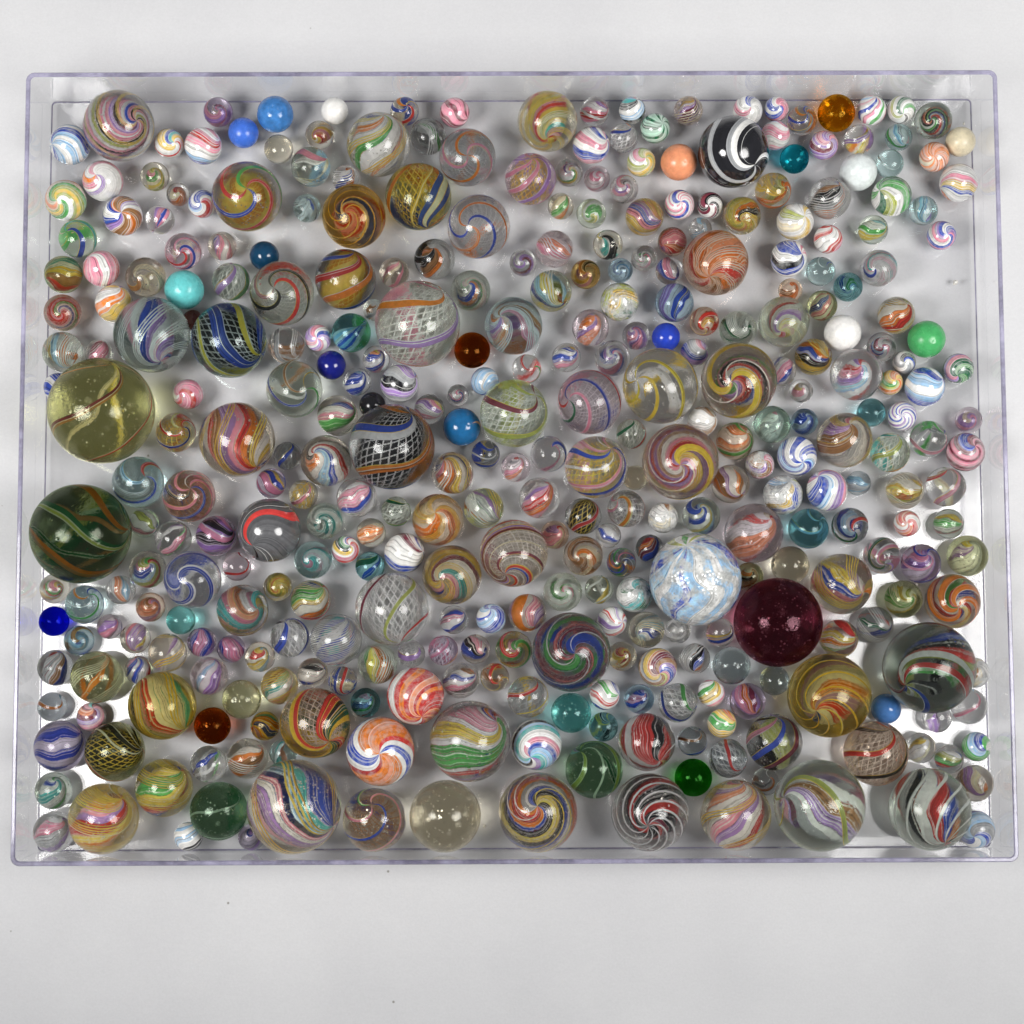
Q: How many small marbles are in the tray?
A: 160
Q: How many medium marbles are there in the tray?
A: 119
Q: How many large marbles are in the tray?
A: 74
